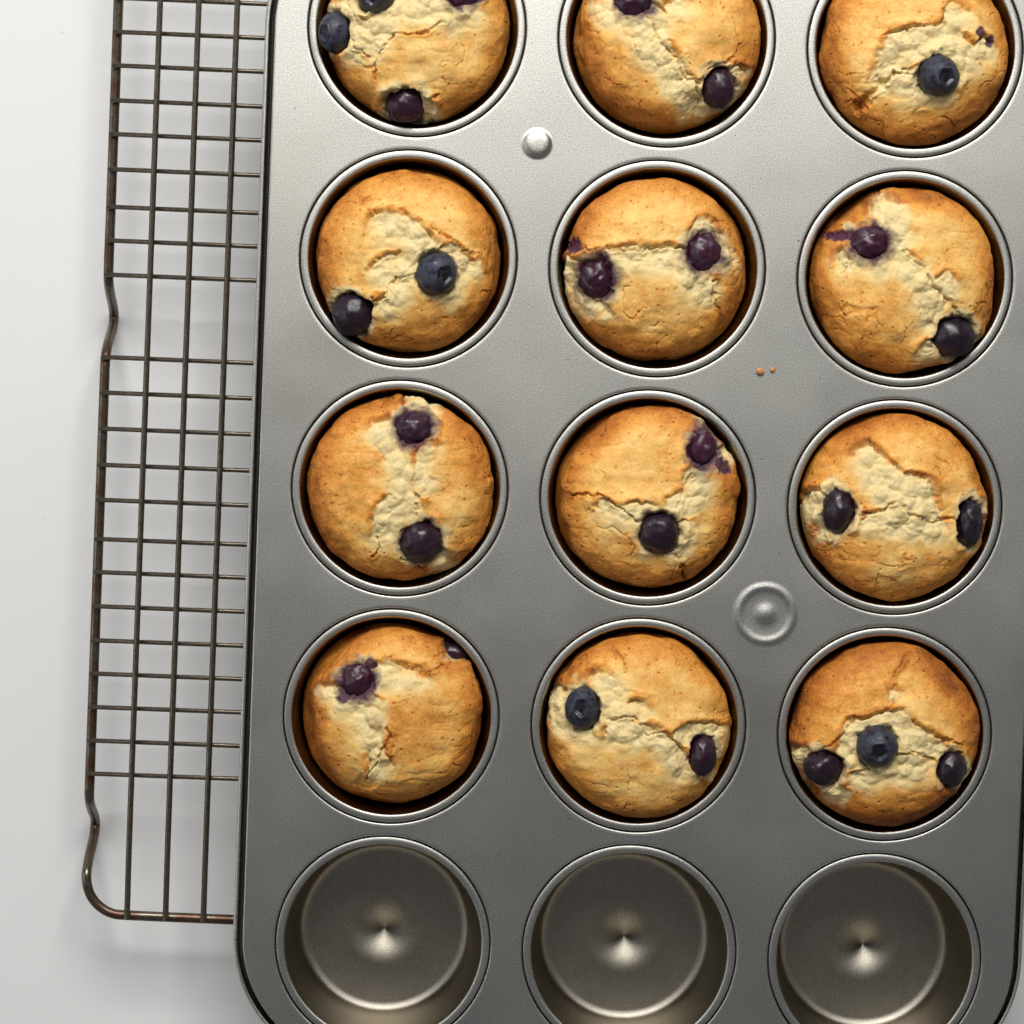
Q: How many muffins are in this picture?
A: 12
